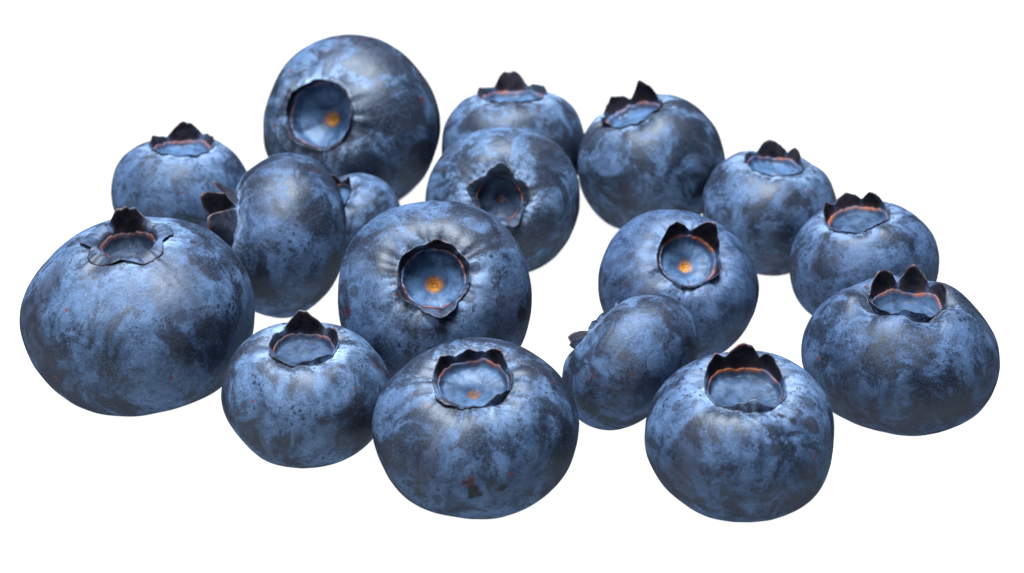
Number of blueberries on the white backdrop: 17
